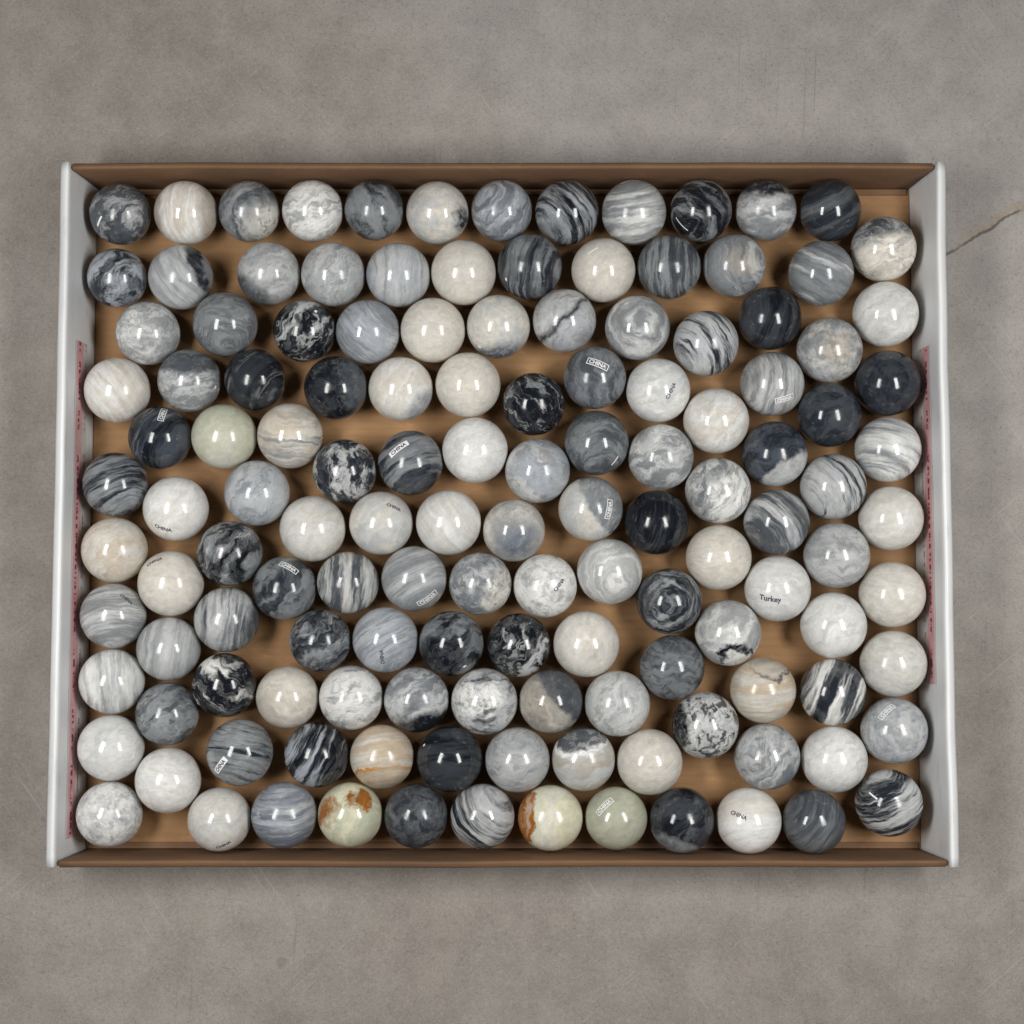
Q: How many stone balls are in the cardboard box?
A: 135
